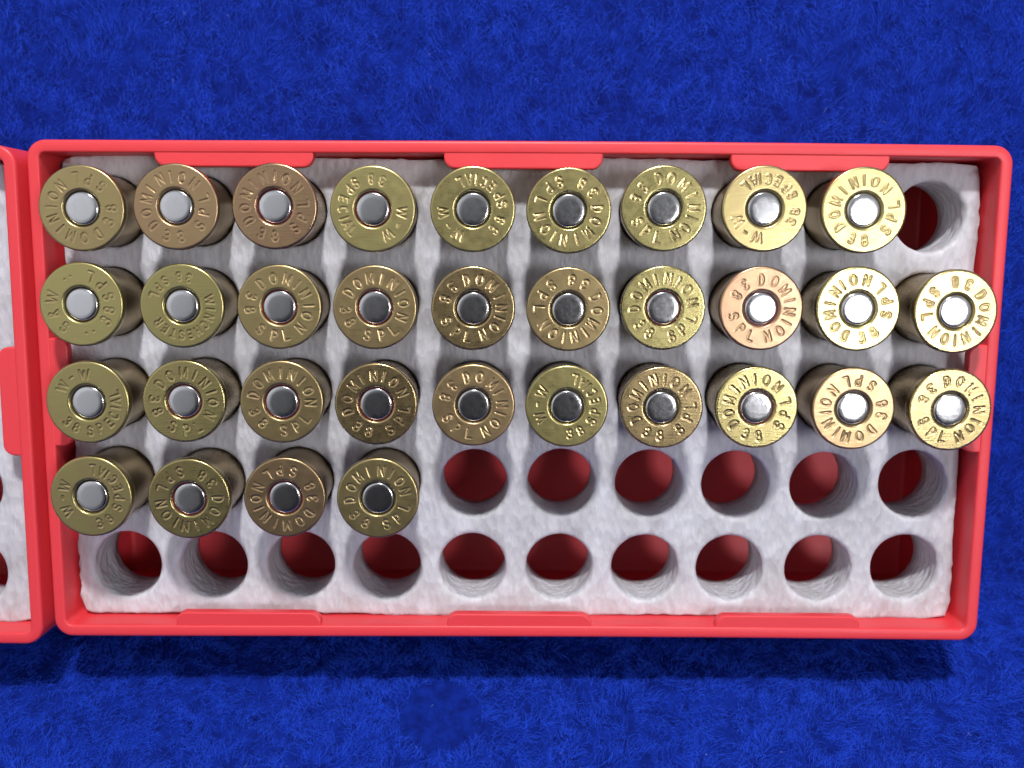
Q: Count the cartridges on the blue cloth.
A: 33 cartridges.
